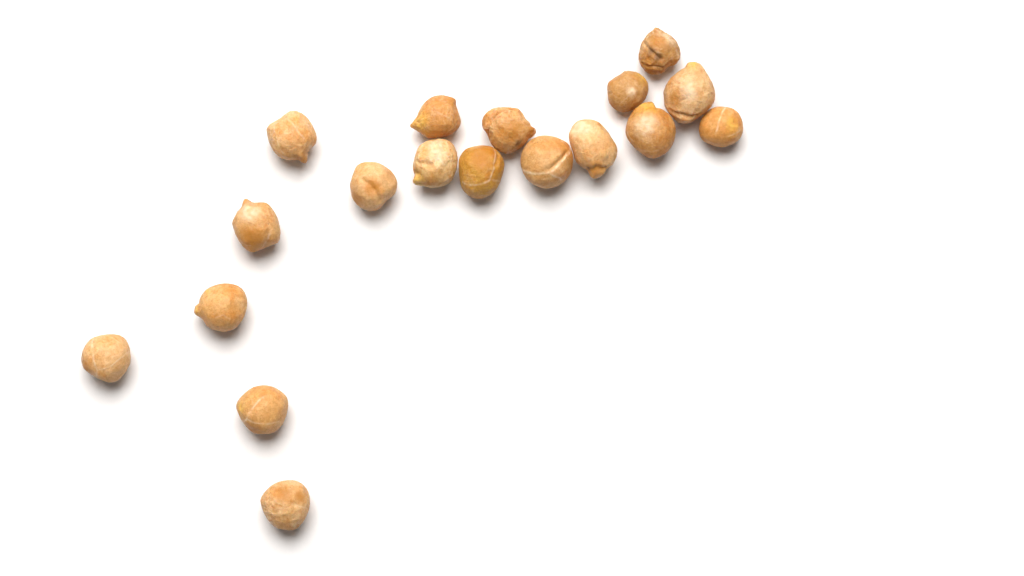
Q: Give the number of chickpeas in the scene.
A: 18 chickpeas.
